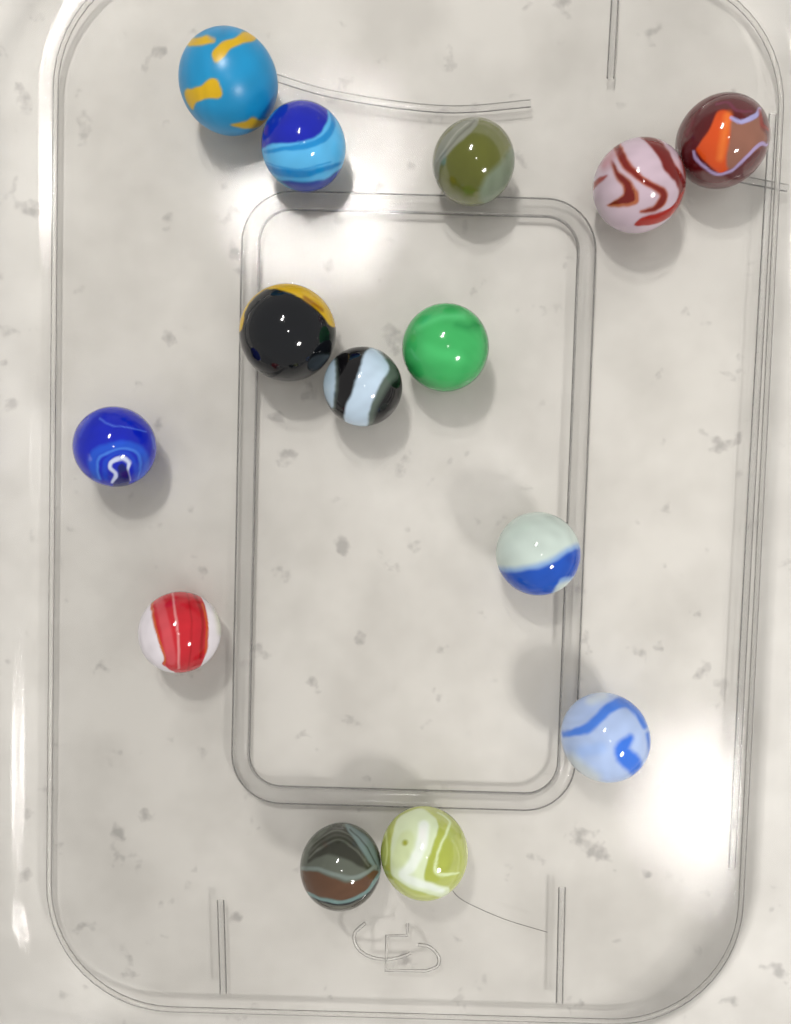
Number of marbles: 14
